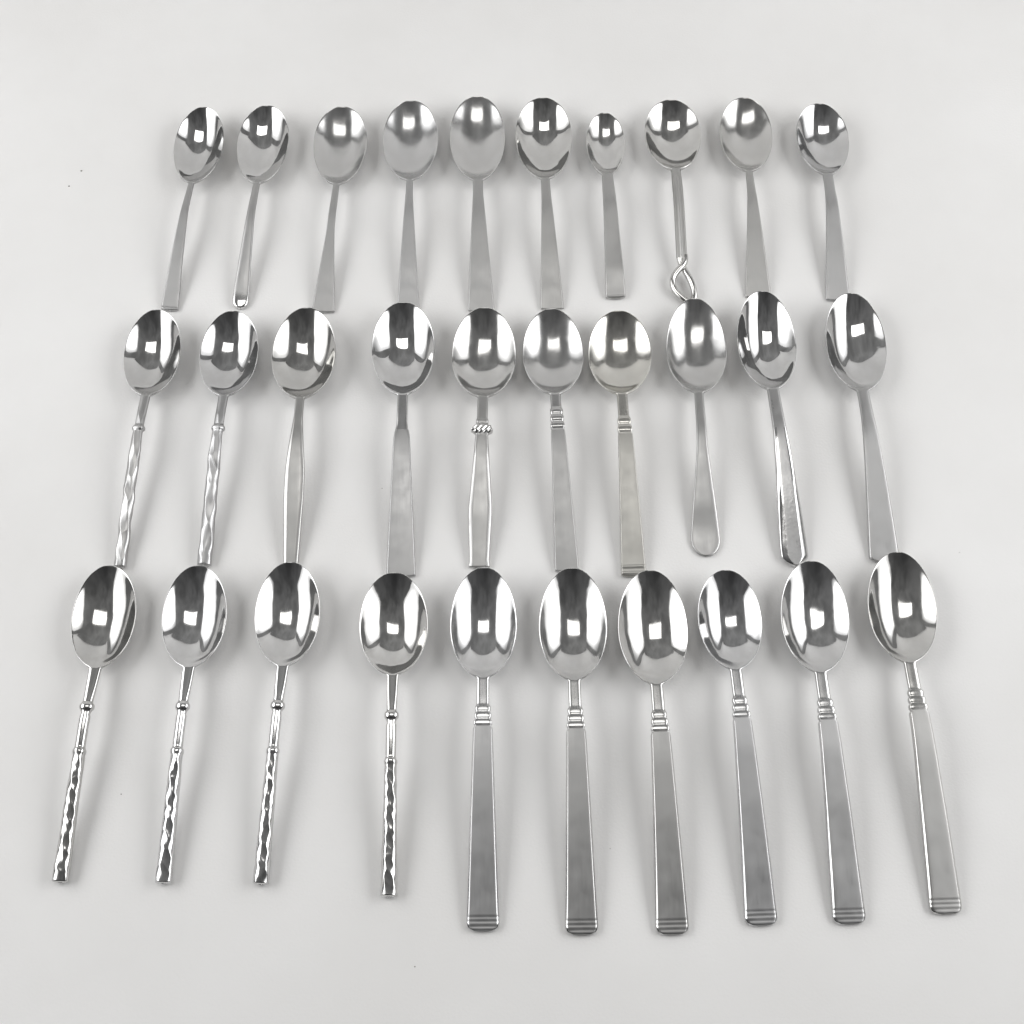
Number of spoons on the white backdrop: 30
